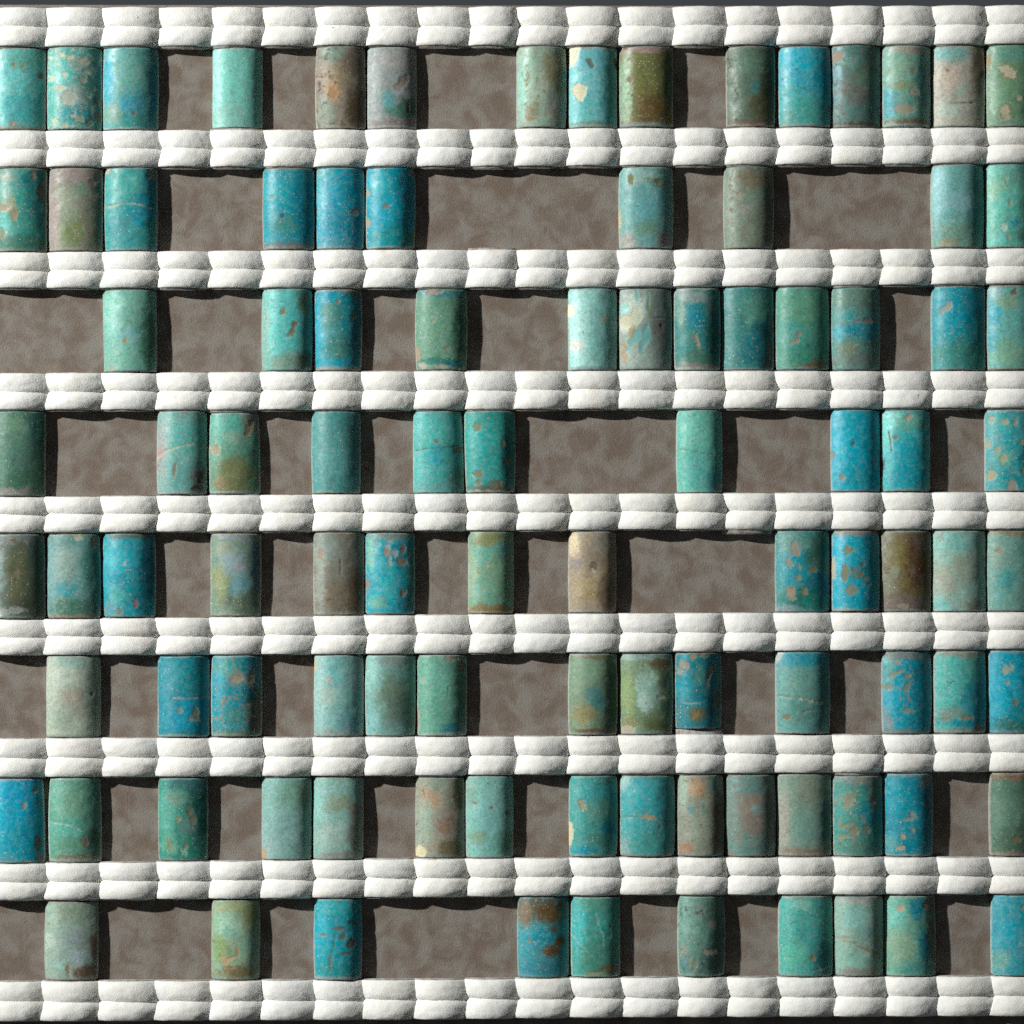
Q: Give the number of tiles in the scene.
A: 98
